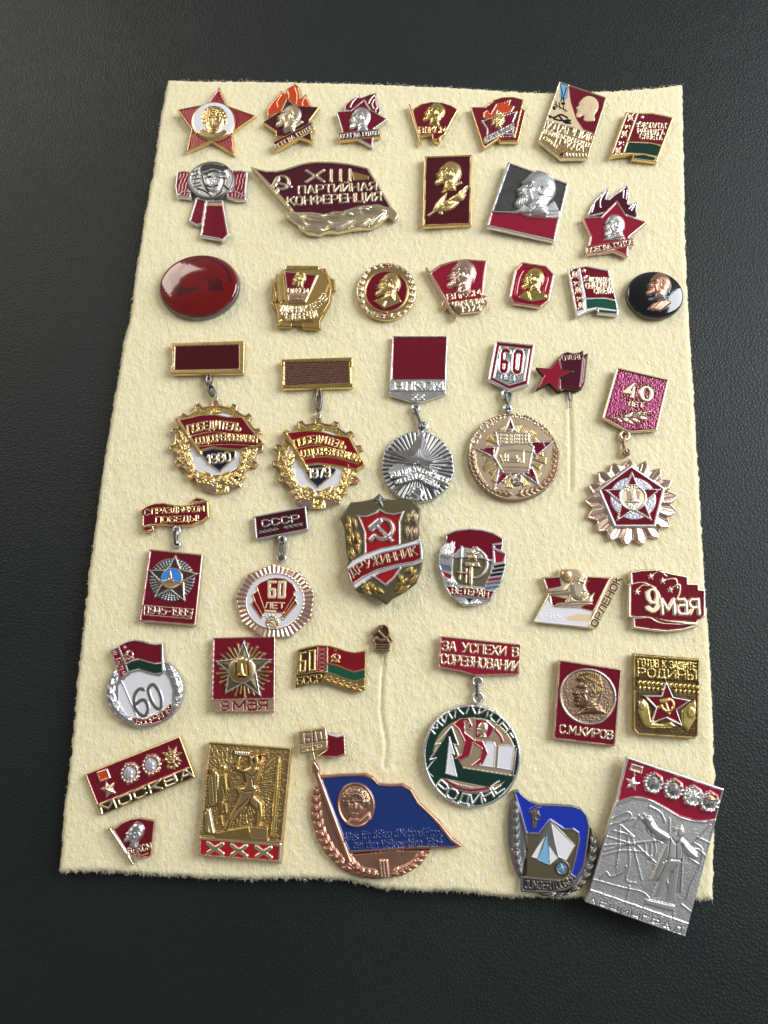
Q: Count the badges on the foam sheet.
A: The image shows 45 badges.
